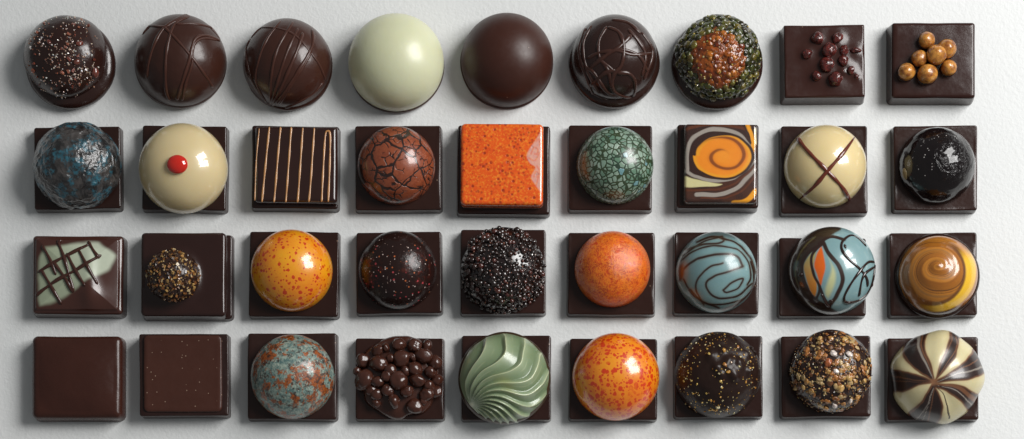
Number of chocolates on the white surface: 36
